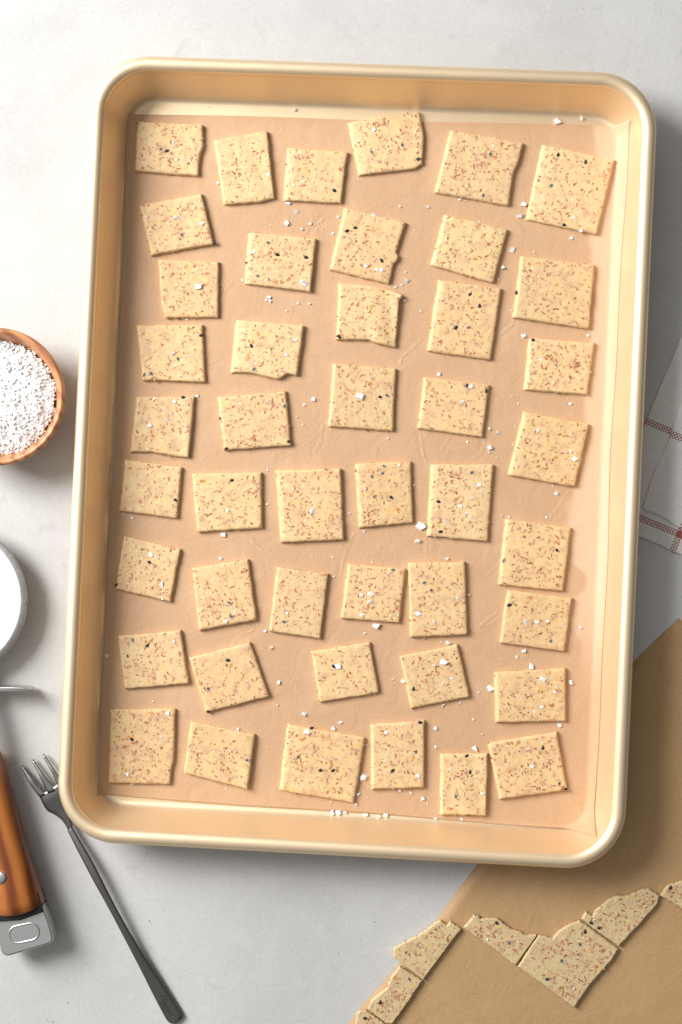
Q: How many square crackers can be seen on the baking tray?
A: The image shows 45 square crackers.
